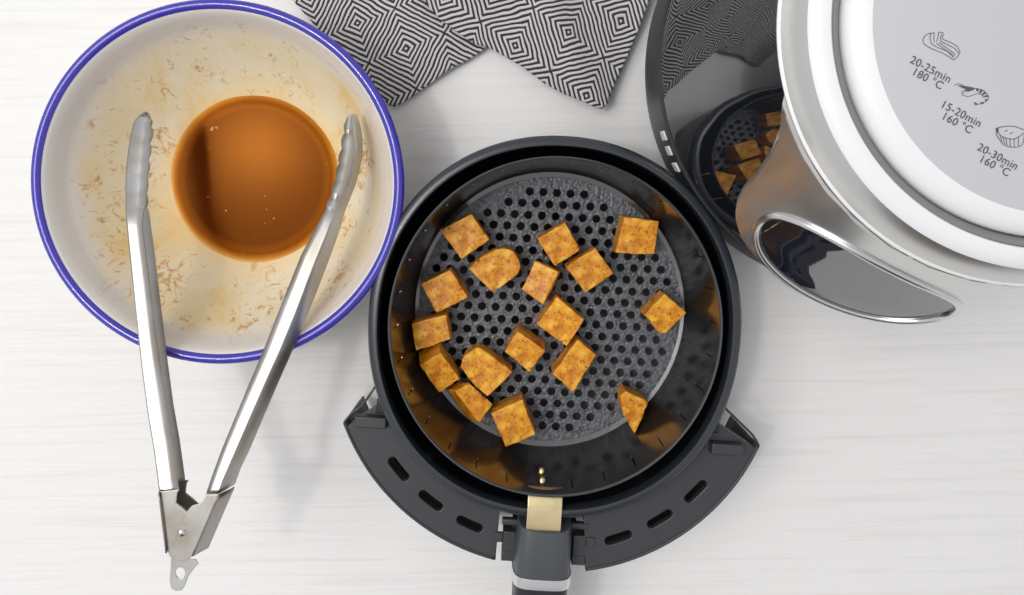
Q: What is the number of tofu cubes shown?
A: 17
